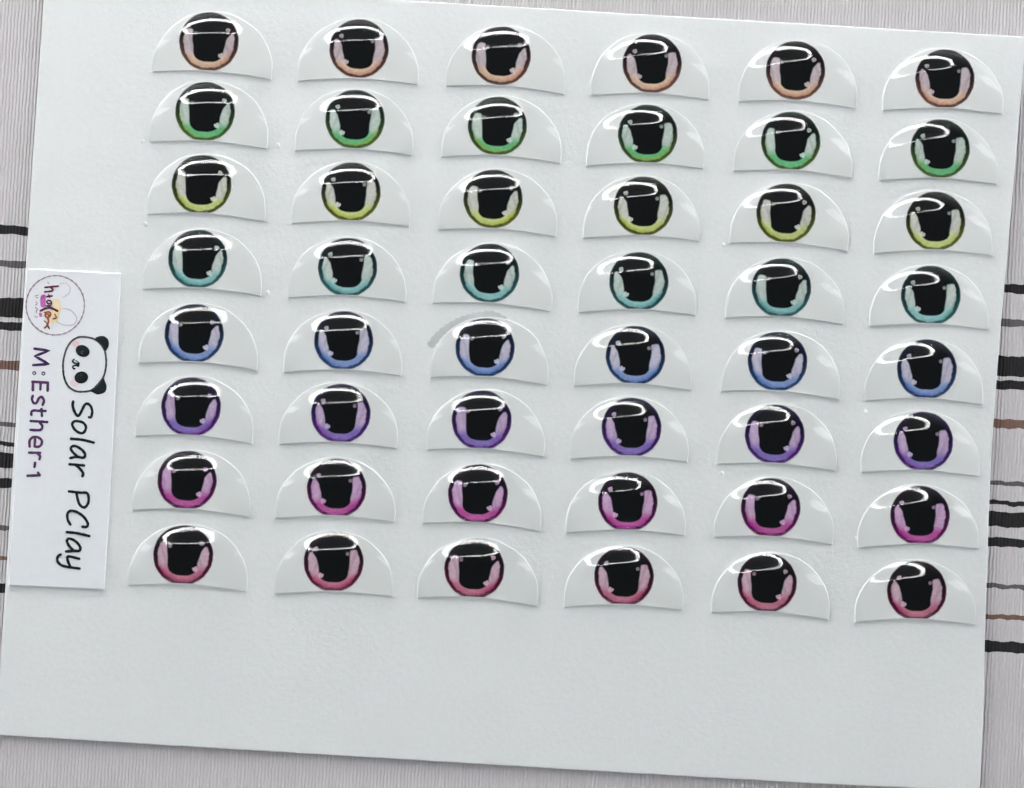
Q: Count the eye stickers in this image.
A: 48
